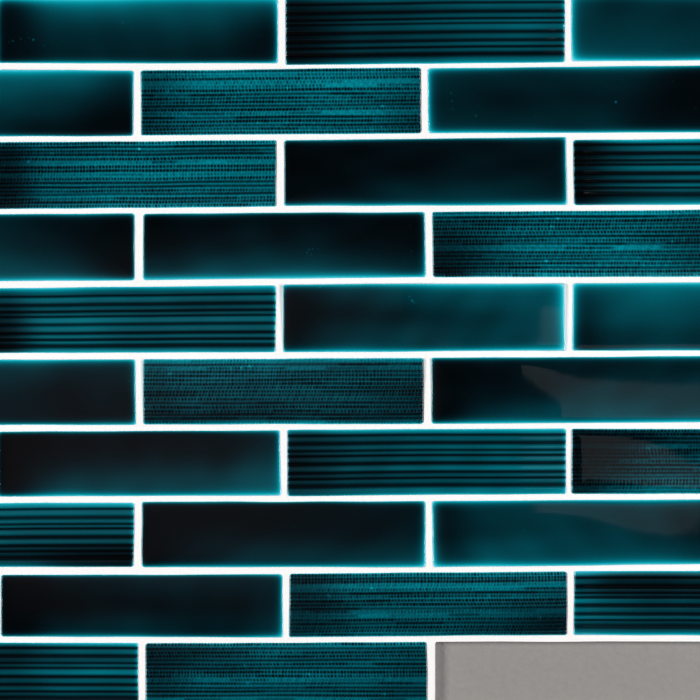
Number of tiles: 29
